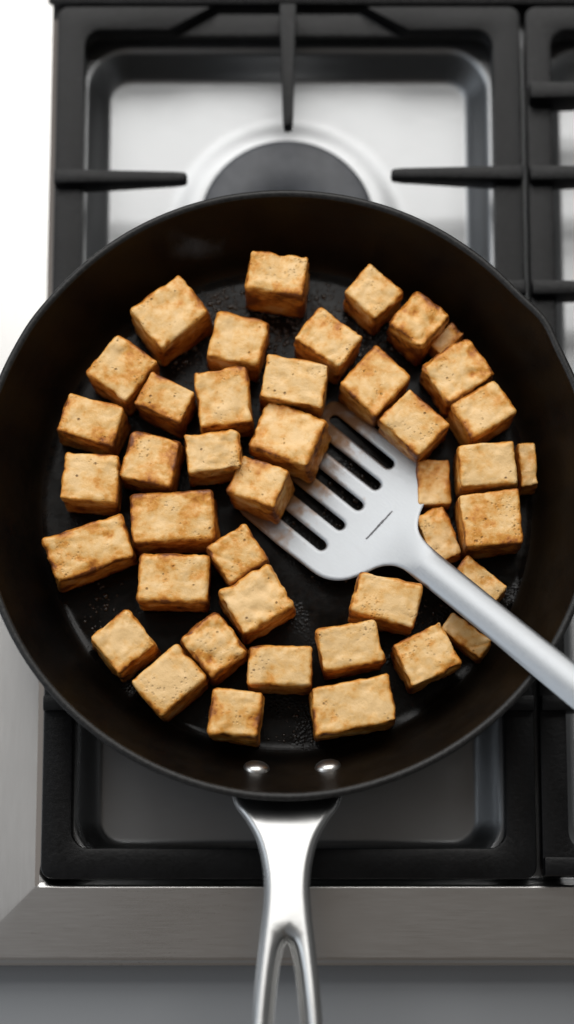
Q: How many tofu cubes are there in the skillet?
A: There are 42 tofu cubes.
